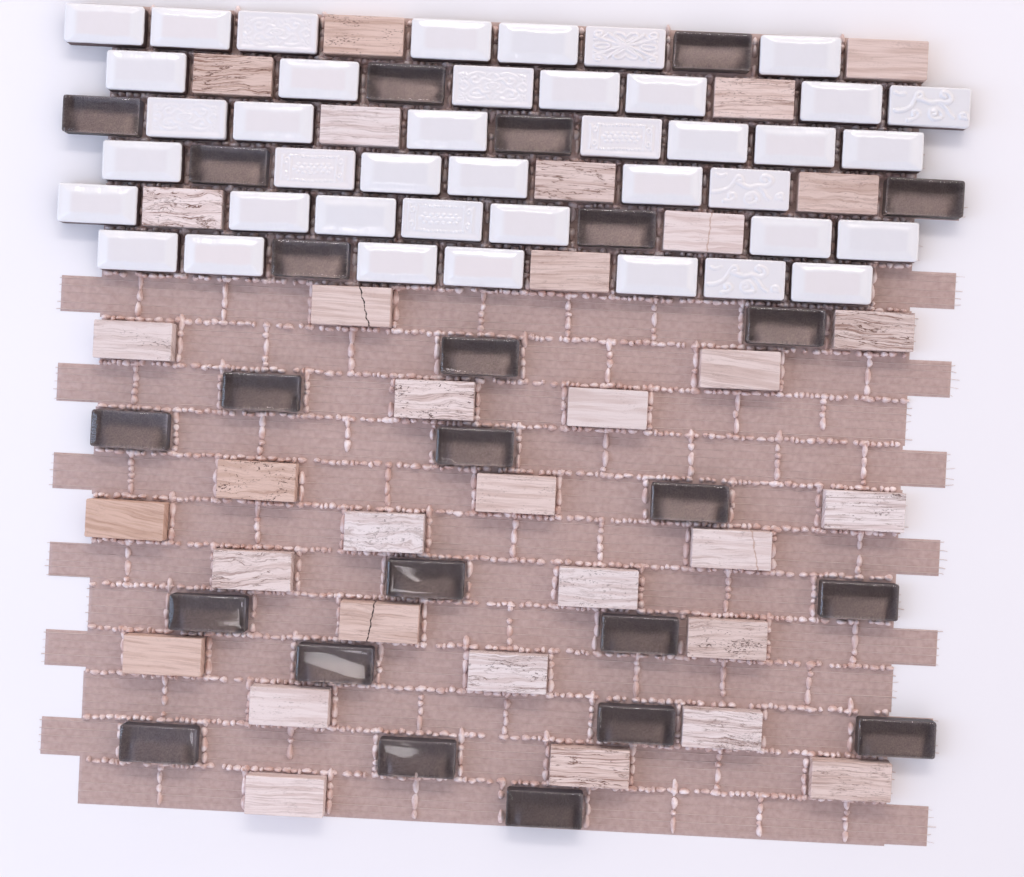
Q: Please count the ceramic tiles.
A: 41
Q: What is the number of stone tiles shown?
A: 33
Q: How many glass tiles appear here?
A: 24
